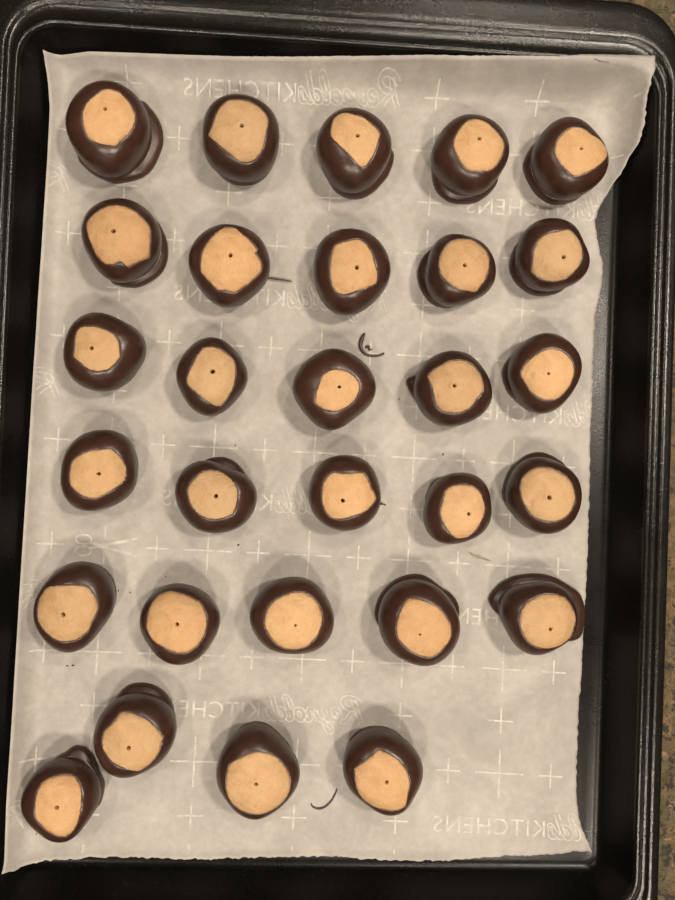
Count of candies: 29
